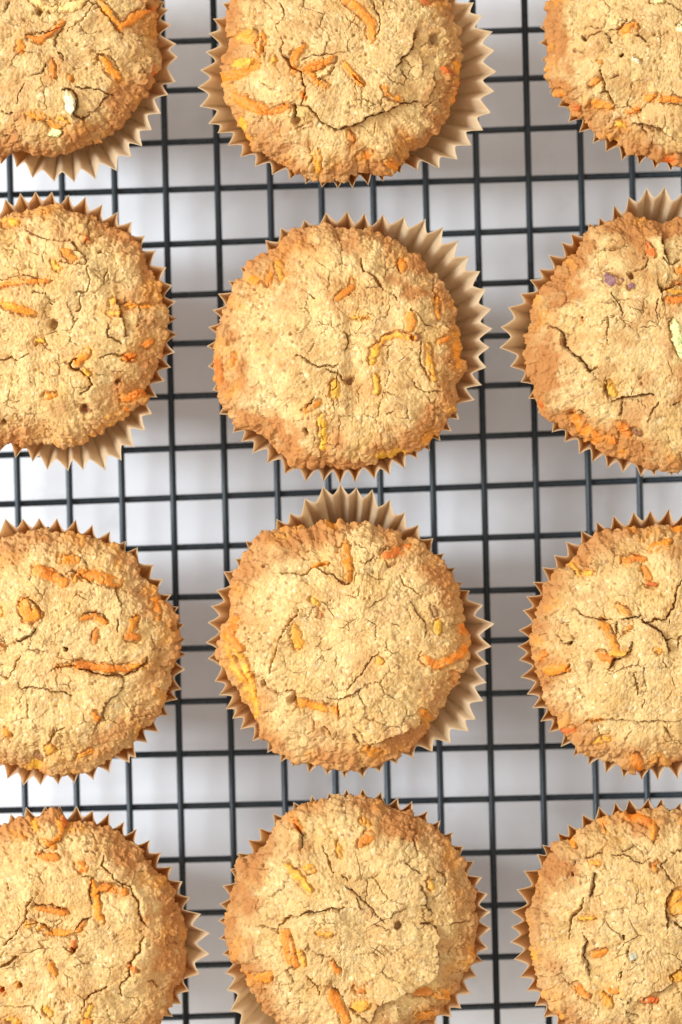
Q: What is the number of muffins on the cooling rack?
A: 12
